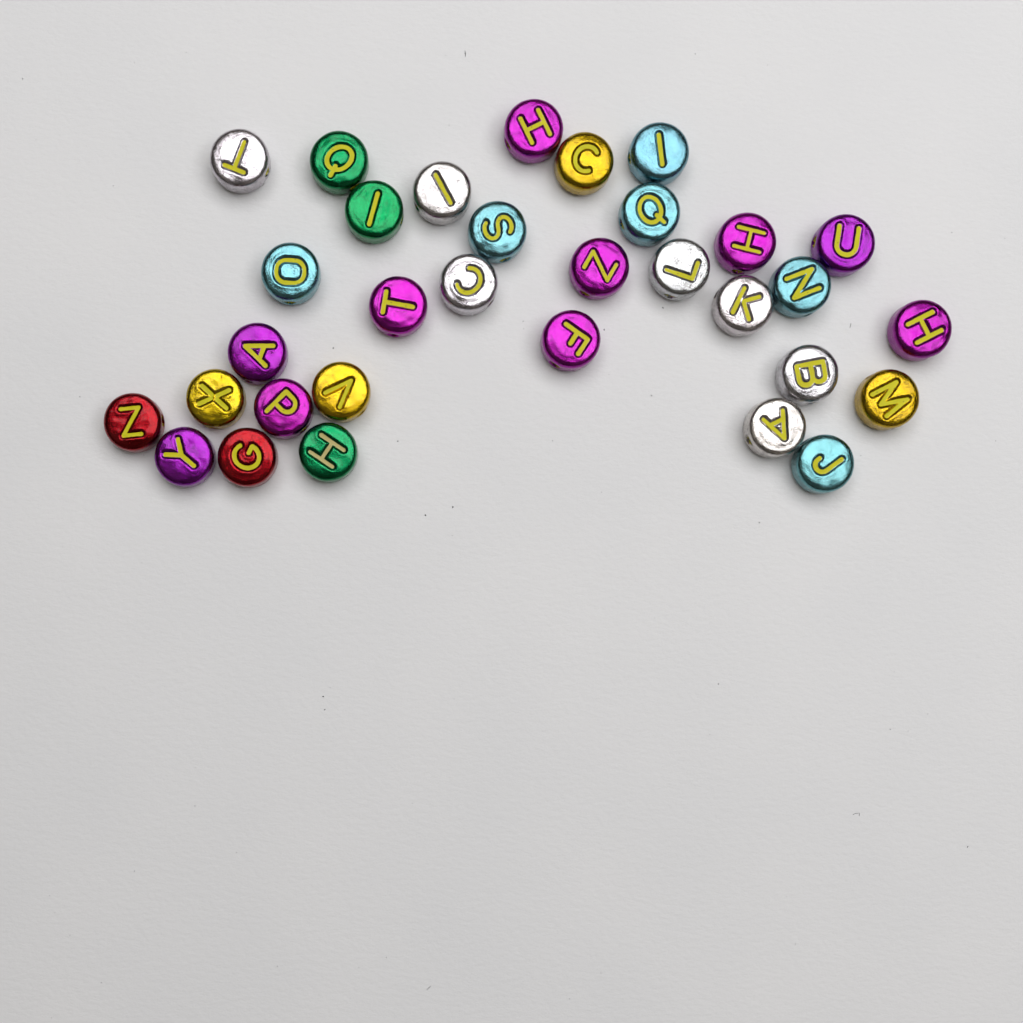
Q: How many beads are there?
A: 32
